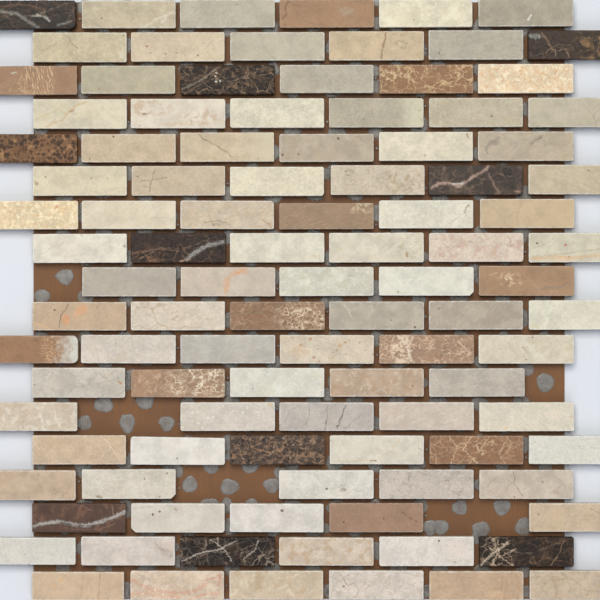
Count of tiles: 103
